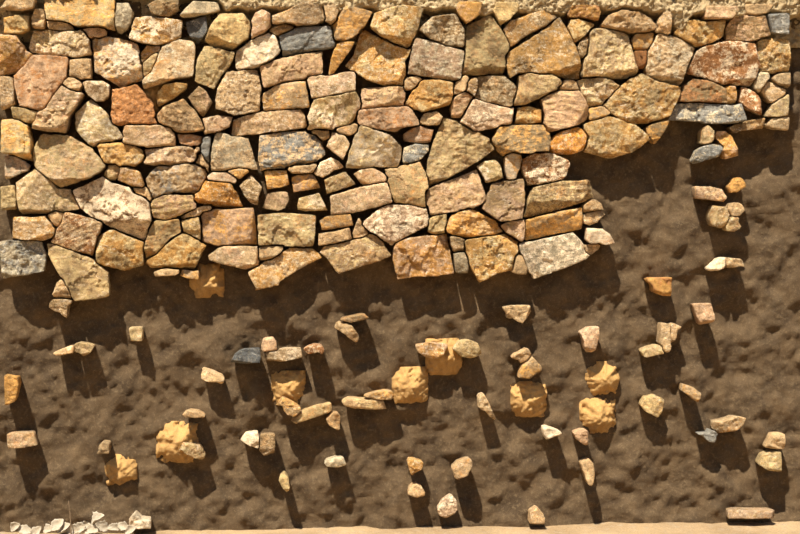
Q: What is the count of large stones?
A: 89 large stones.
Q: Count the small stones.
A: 159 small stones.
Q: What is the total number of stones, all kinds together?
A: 248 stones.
